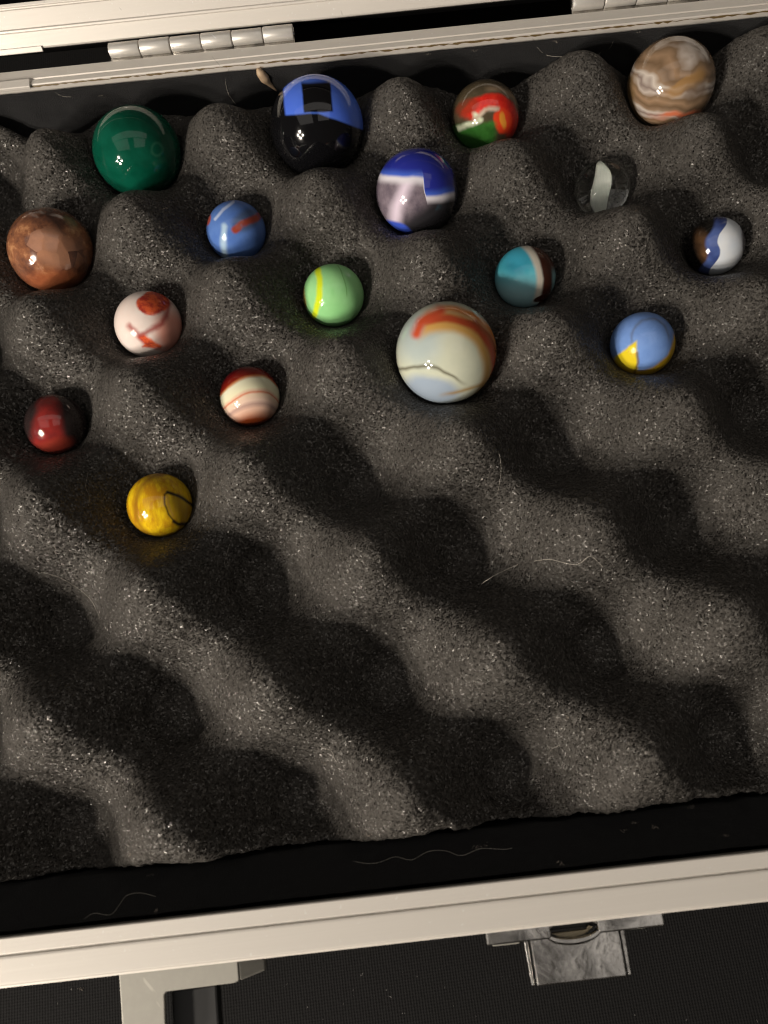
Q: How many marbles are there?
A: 17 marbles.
